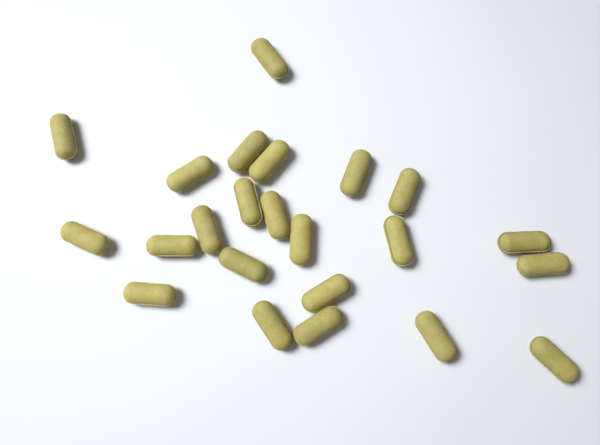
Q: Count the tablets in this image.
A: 23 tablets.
